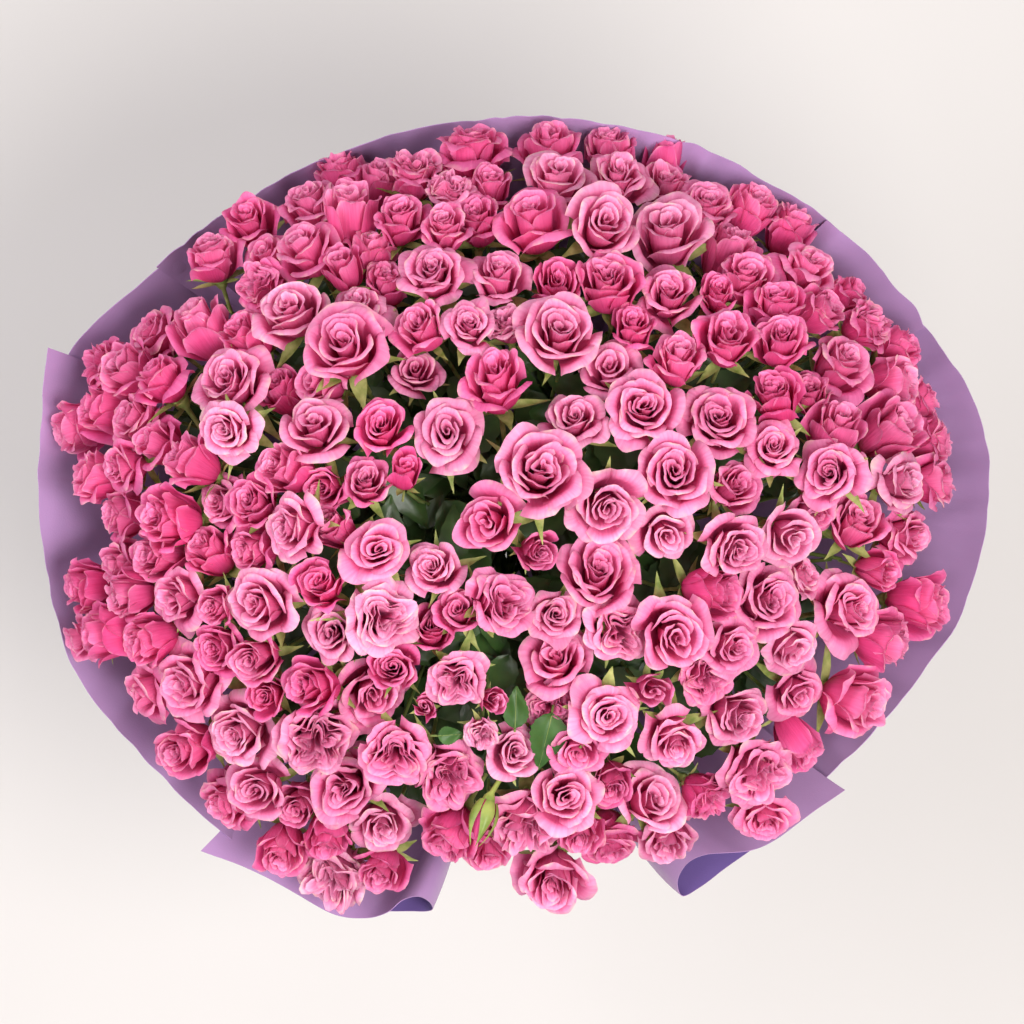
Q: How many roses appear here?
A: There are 200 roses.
